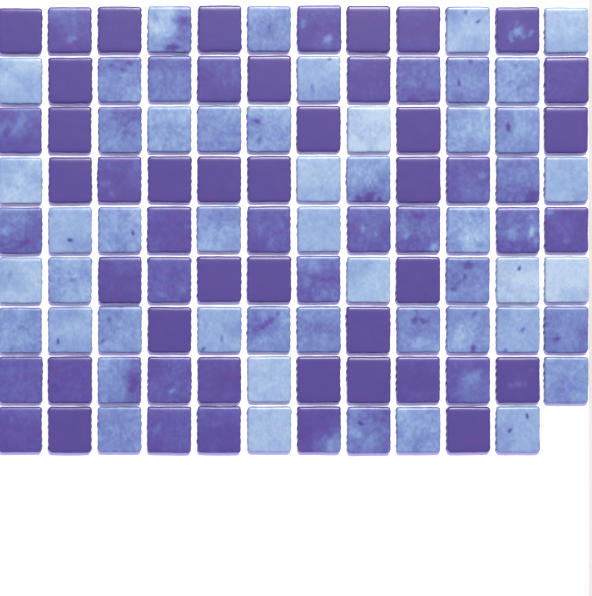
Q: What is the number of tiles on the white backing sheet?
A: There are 107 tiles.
